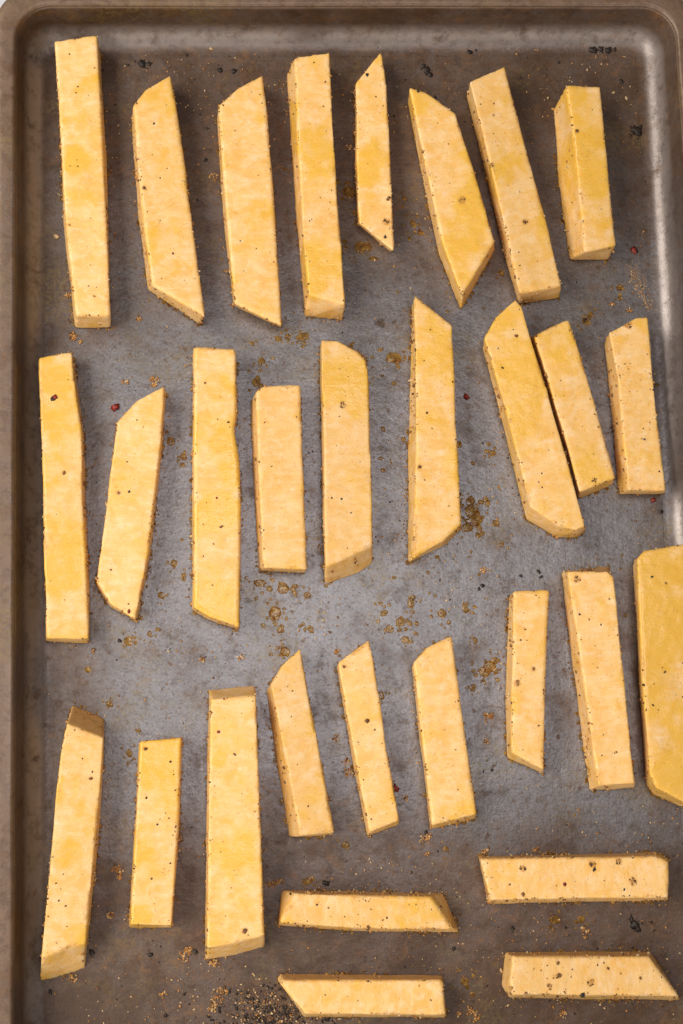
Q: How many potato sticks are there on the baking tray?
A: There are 30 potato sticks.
